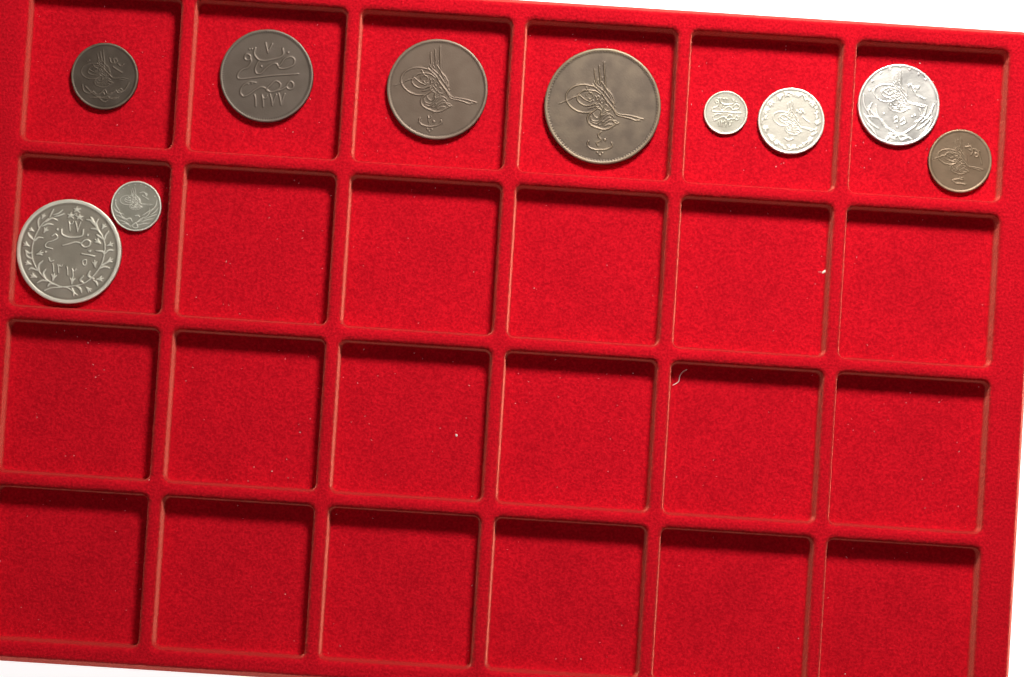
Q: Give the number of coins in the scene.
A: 10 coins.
